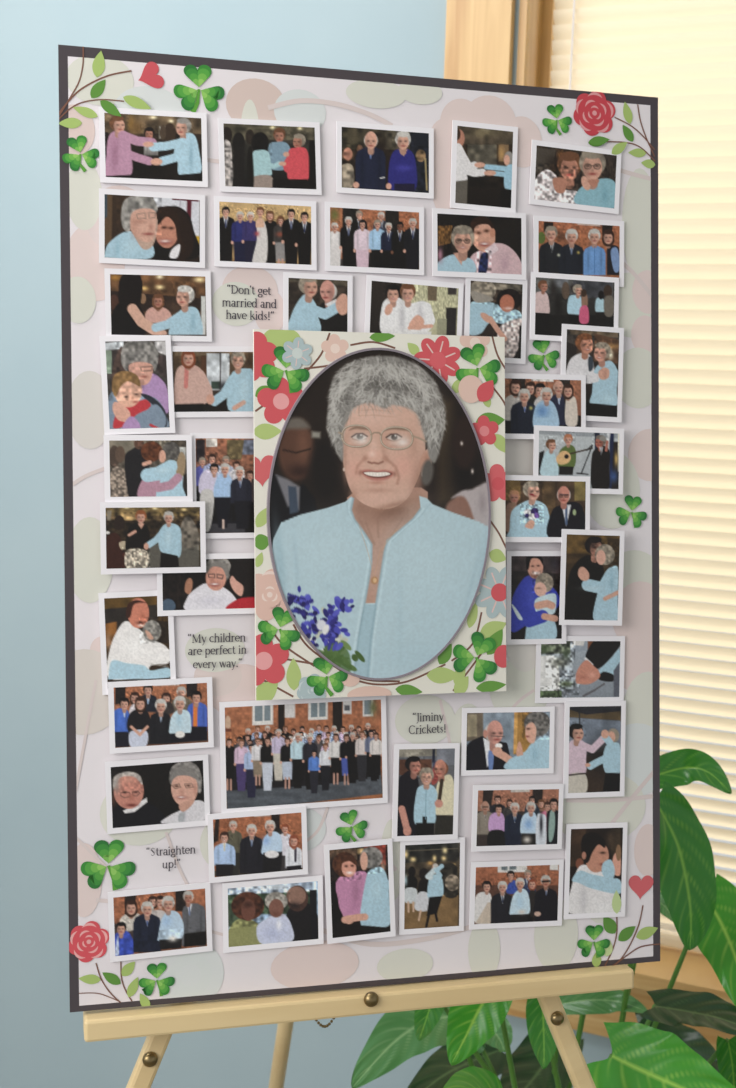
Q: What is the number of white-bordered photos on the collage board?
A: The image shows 43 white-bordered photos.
